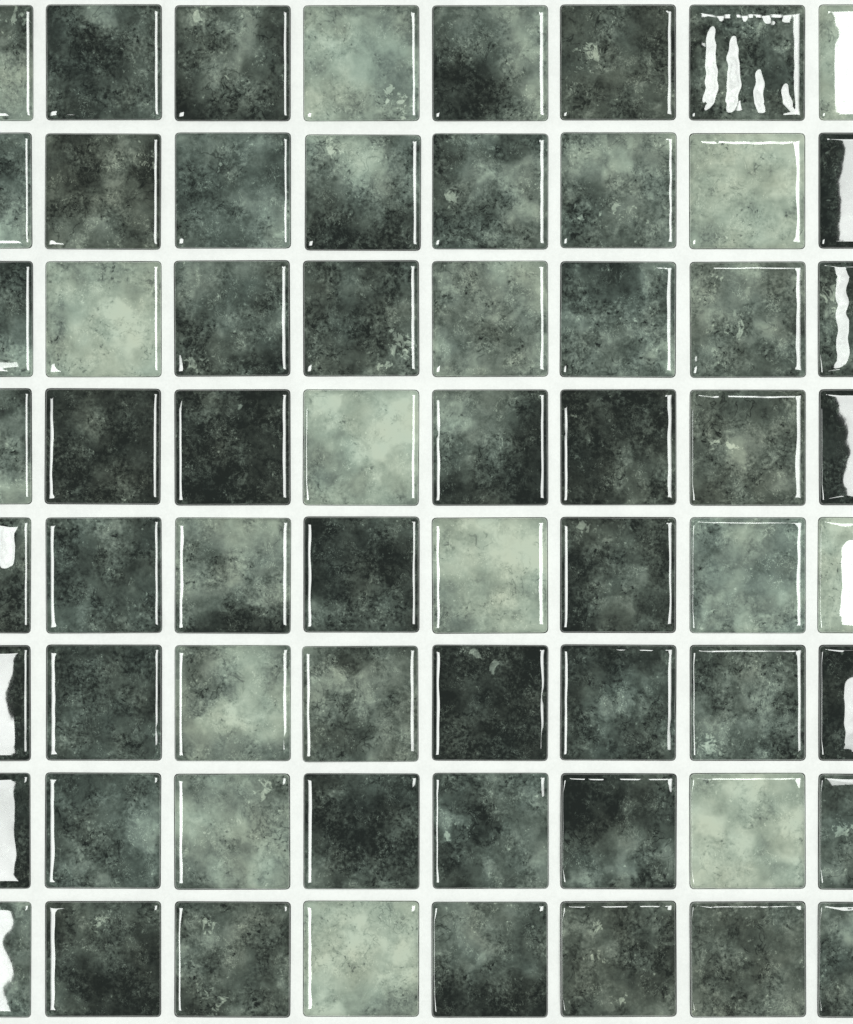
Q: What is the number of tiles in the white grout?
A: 64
